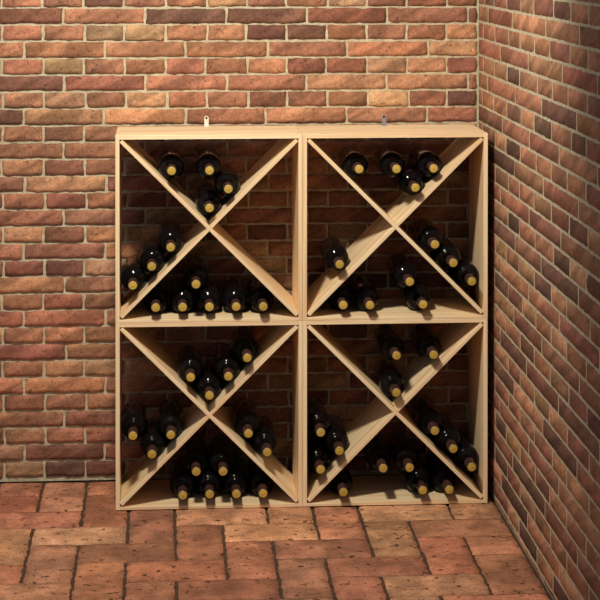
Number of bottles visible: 54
